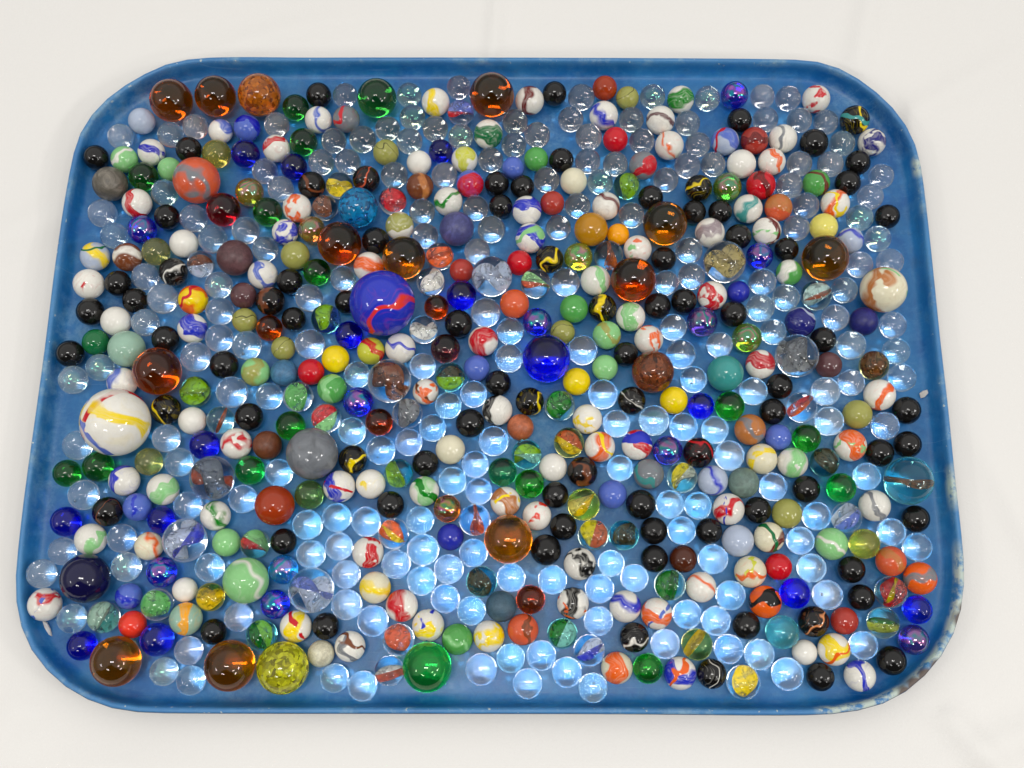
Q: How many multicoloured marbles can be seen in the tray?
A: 200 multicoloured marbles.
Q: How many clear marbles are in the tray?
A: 200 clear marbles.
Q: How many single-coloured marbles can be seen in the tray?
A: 200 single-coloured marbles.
